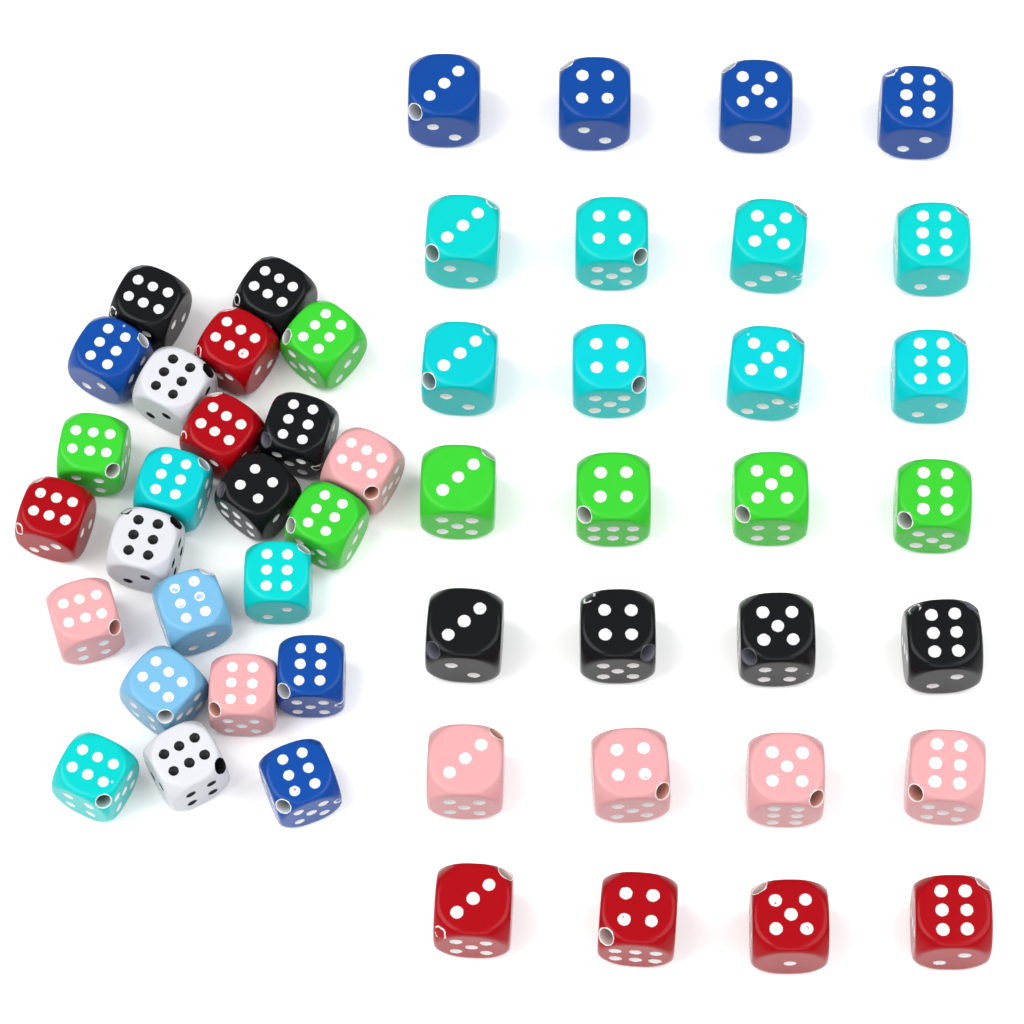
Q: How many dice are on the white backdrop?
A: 52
